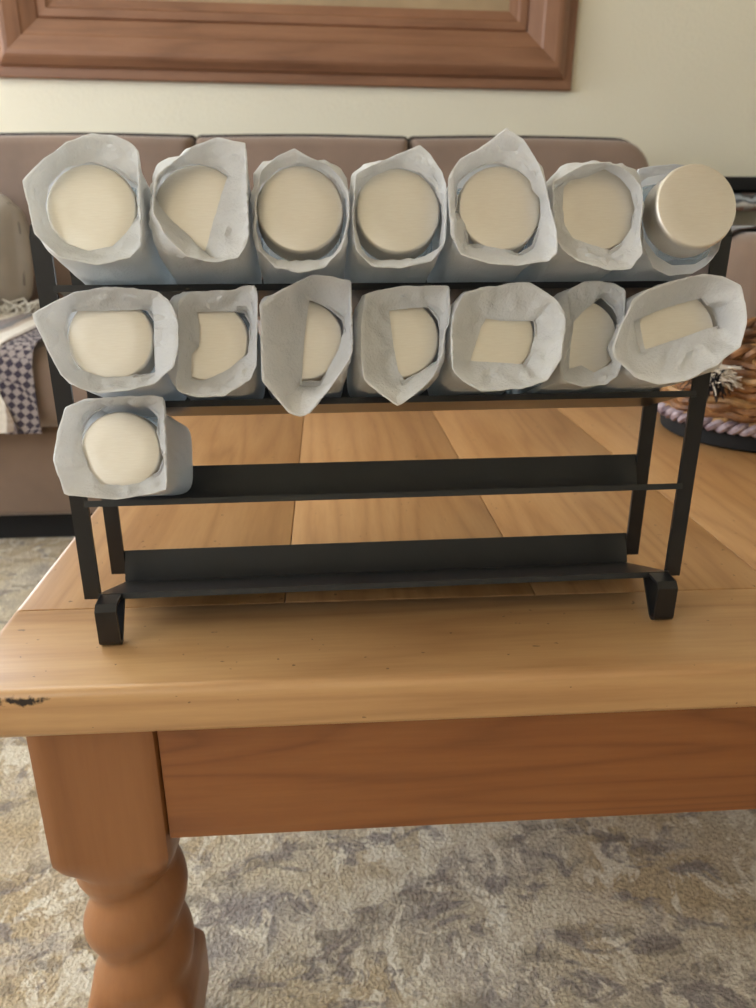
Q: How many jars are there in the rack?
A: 15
